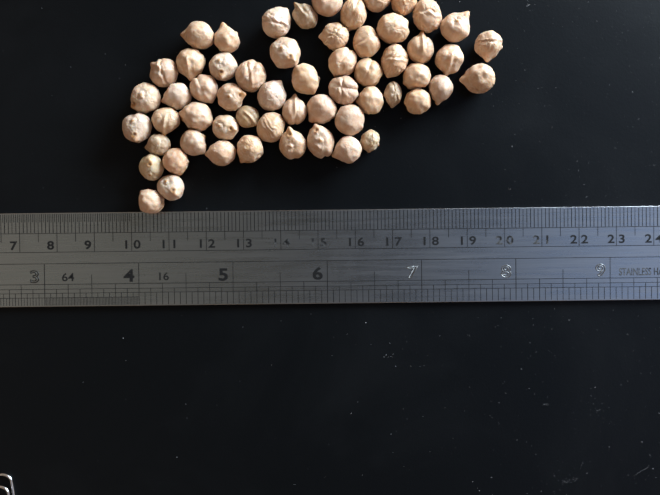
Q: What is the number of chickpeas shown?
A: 58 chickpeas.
